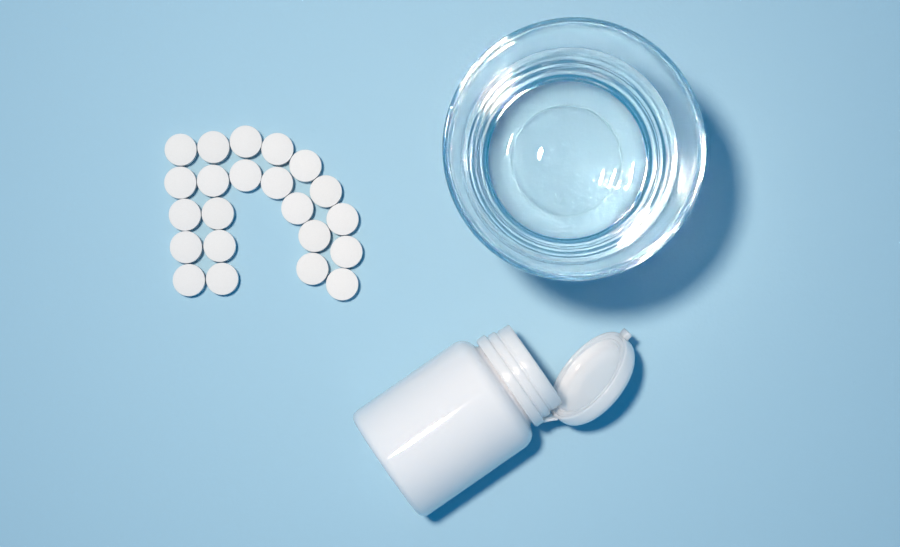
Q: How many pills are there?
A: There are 22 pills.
